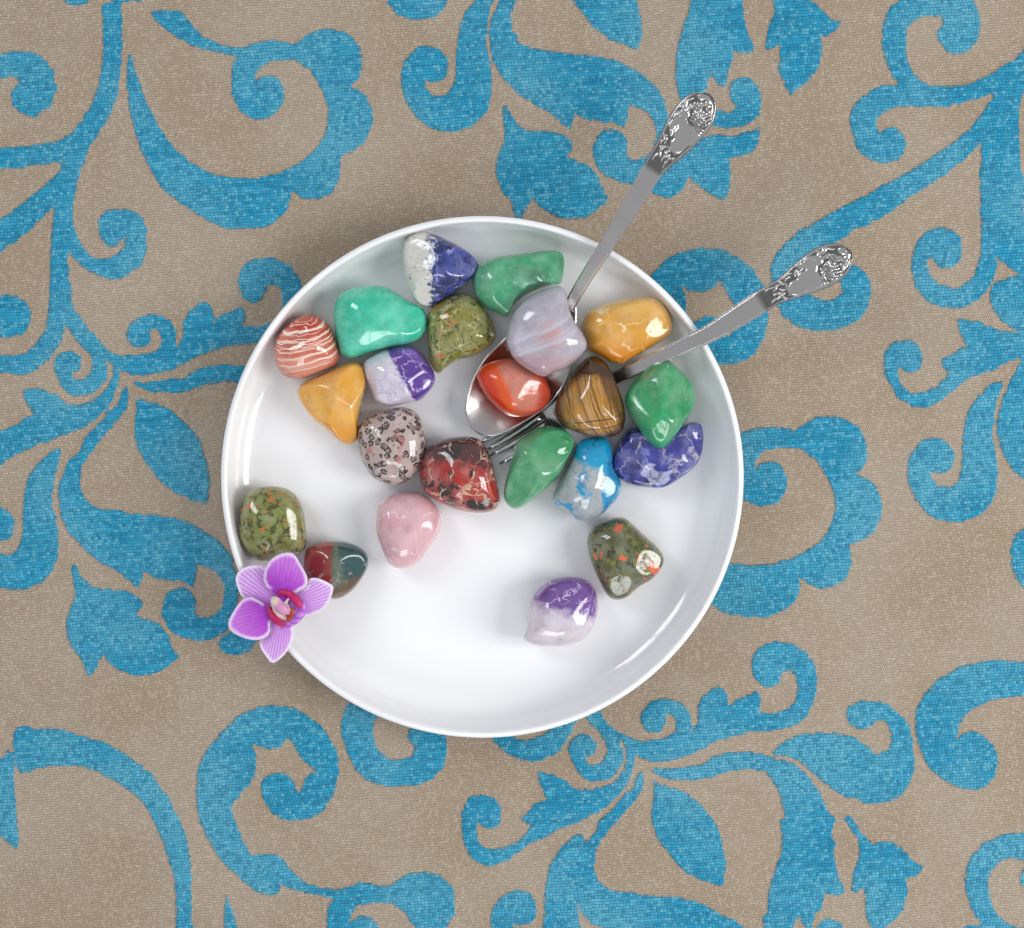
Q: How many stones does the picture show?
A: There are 22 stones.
